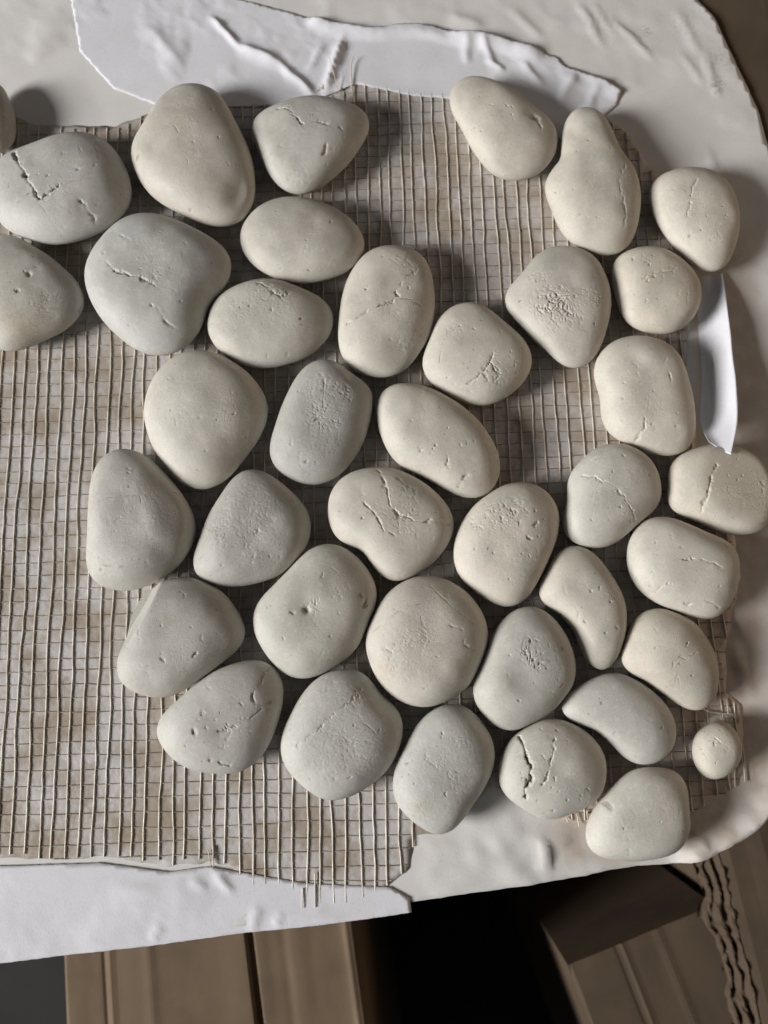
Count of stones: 39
